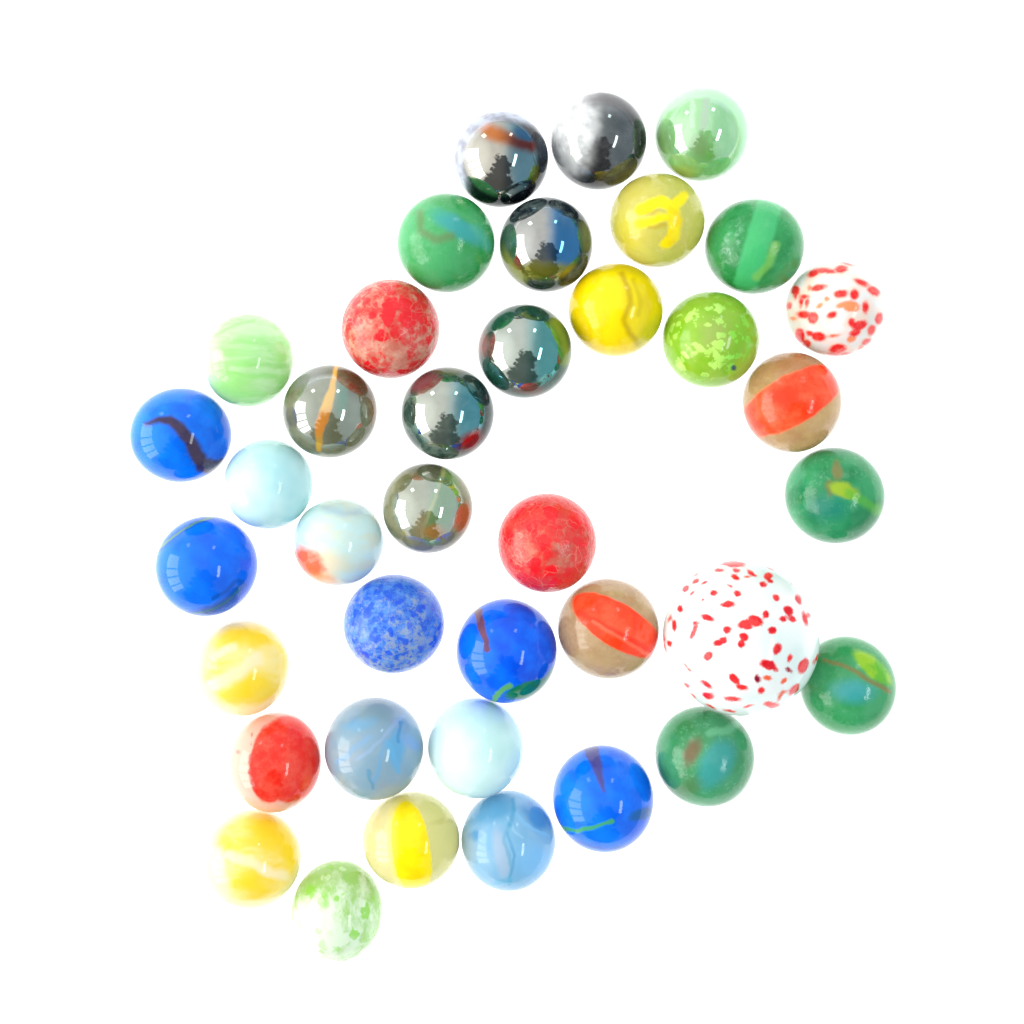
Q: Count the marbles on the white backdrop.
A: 38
